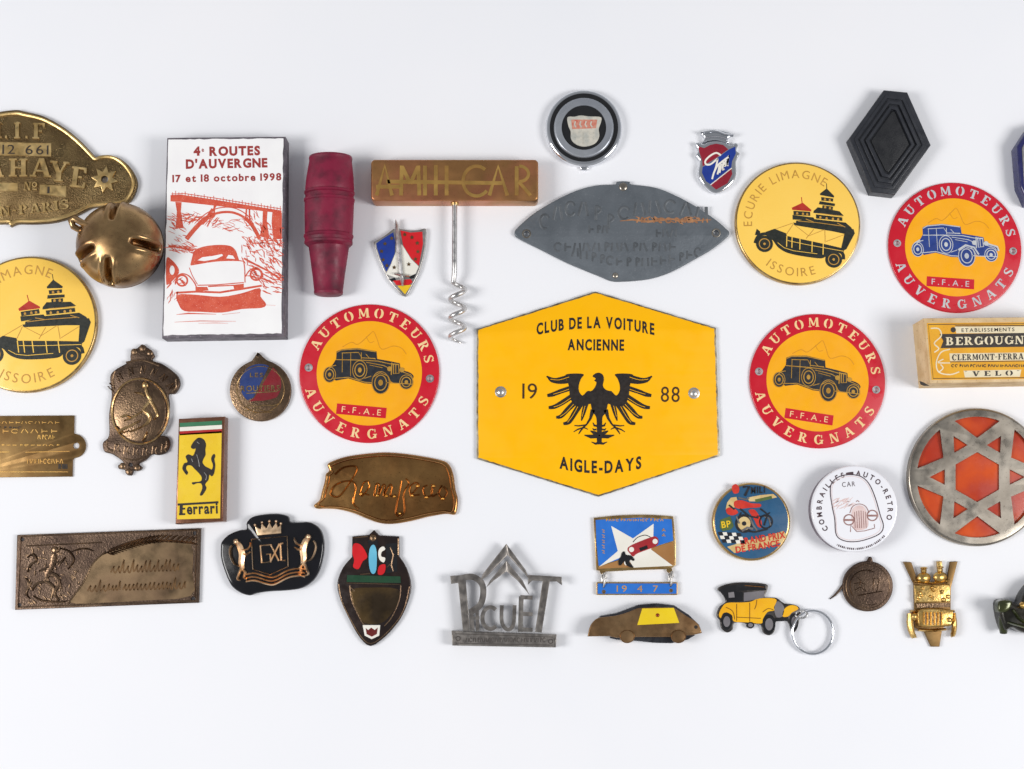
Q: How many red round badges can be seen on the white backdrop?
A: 3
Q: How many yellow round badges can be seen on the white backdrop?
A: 2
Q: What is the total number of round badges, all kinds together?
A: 5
